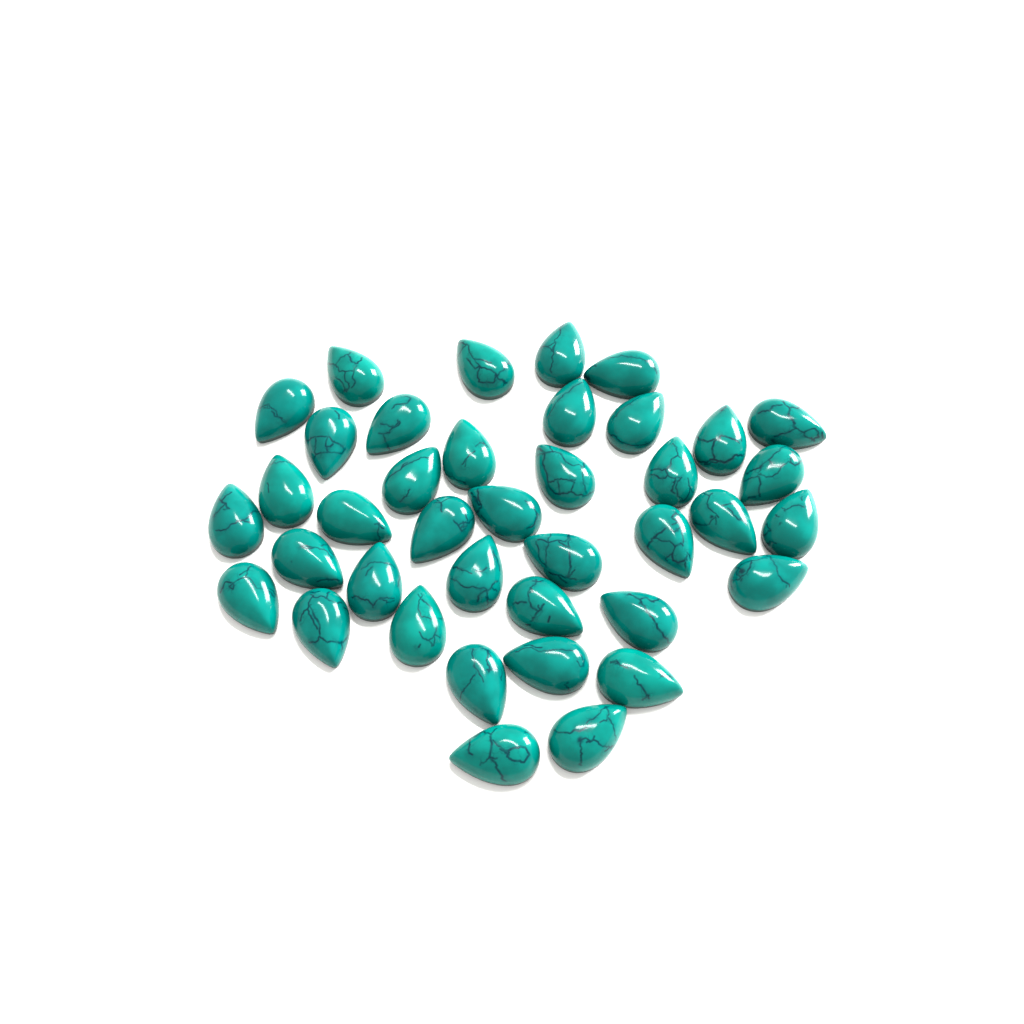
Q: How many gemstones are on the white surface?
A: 39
